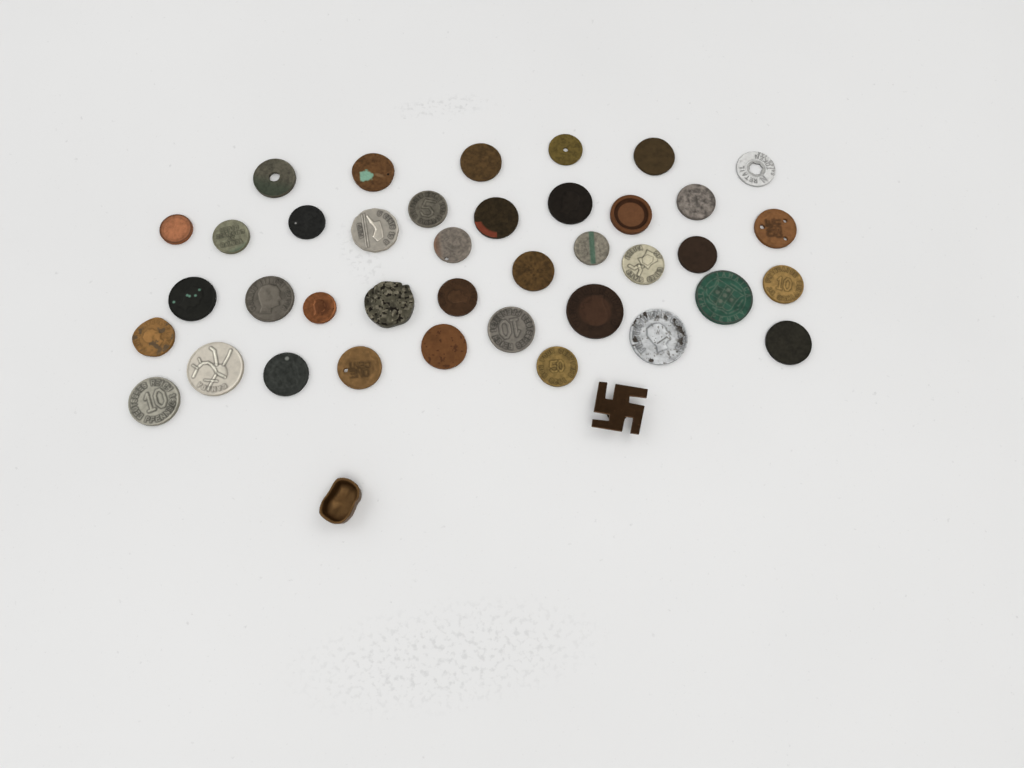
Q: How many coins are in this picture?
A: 39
